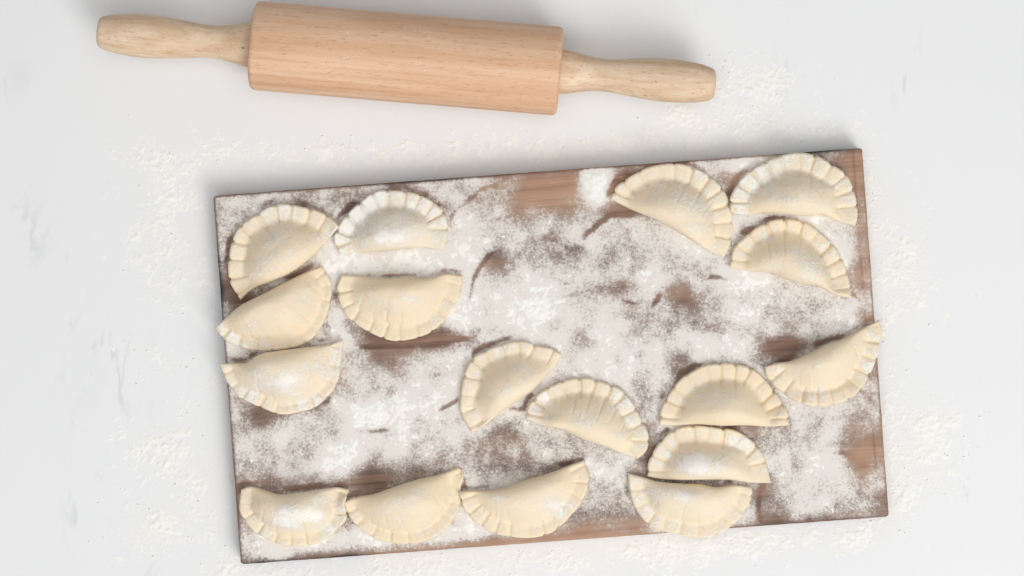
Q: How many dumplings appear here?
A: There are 17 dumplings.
